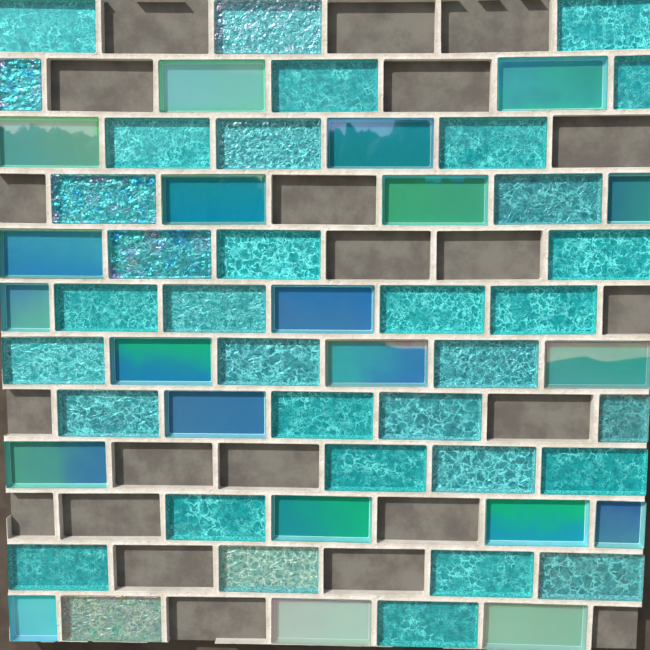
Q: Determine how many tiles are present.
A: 56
